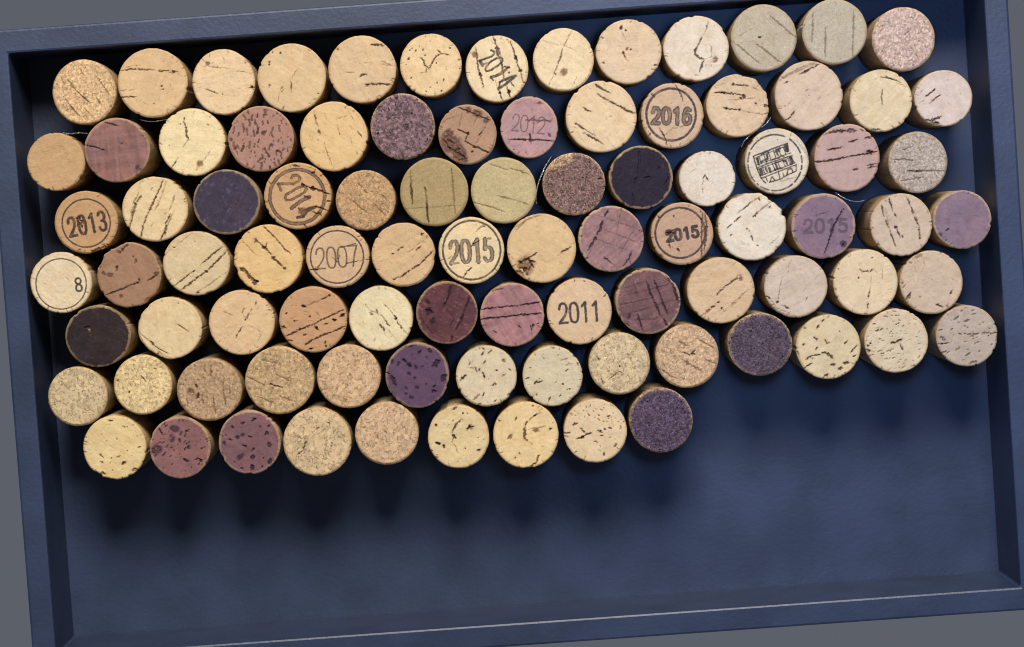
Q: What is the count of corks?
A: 90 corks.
